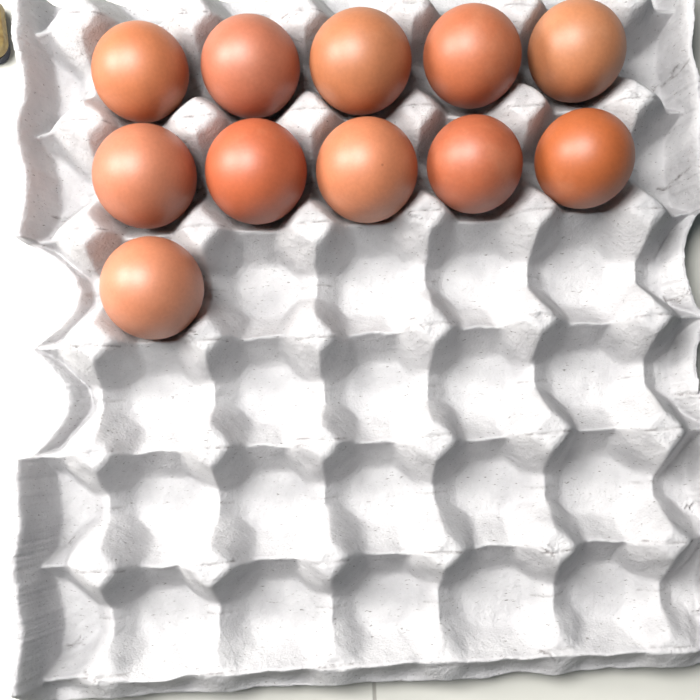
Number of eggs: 11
